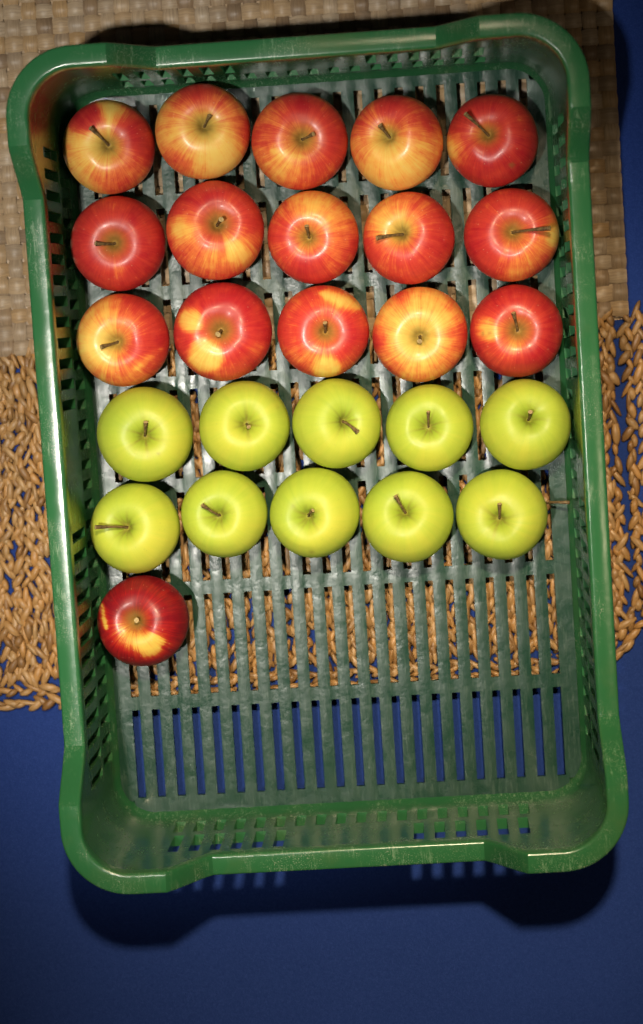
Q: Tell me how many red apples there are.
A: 16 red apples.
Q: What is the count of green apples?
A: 10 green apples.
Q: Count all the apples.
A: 26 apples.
